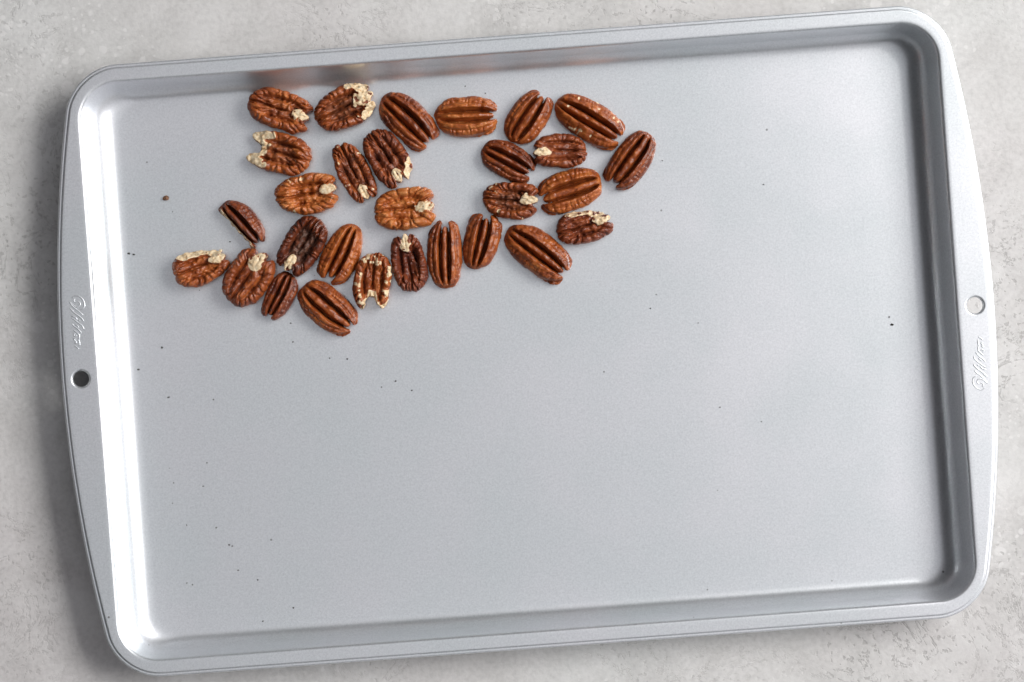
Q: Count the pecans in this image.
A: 29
